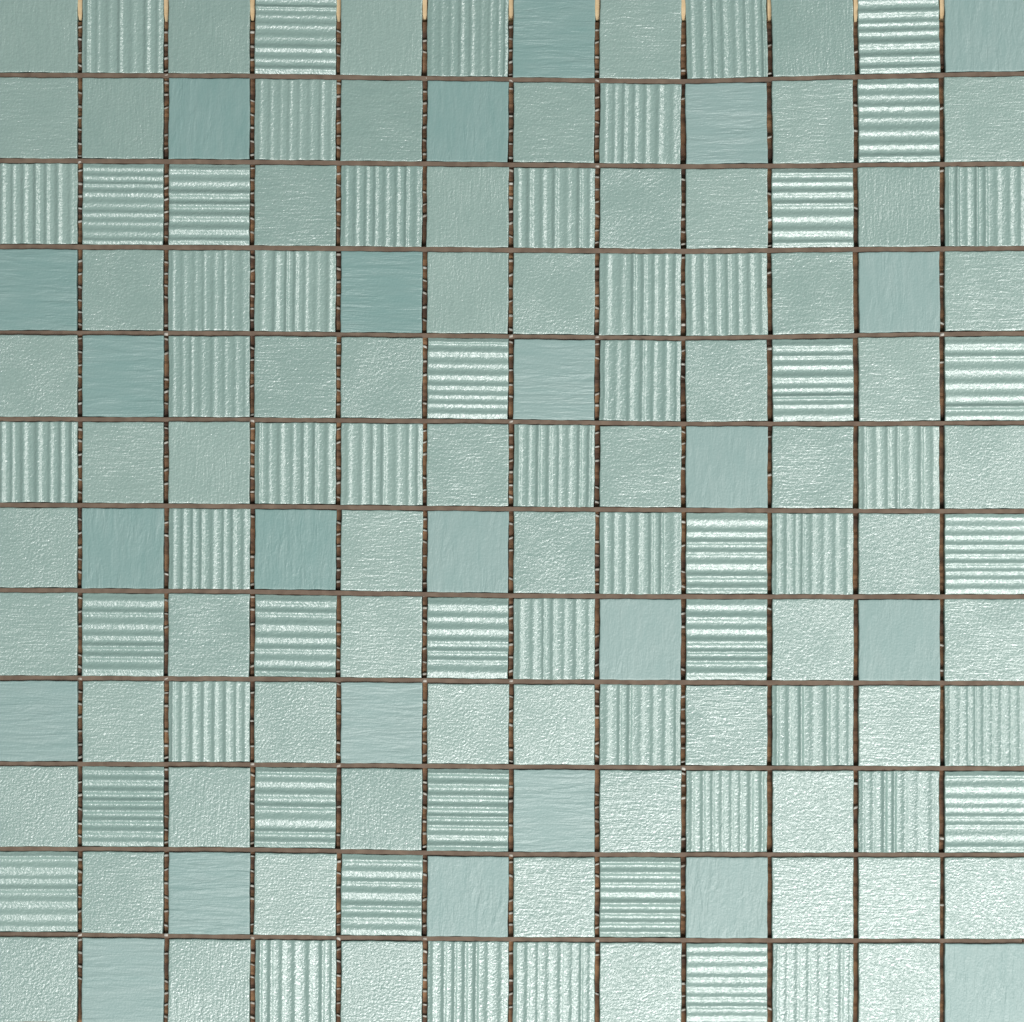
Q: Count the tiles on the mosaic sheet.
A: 144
